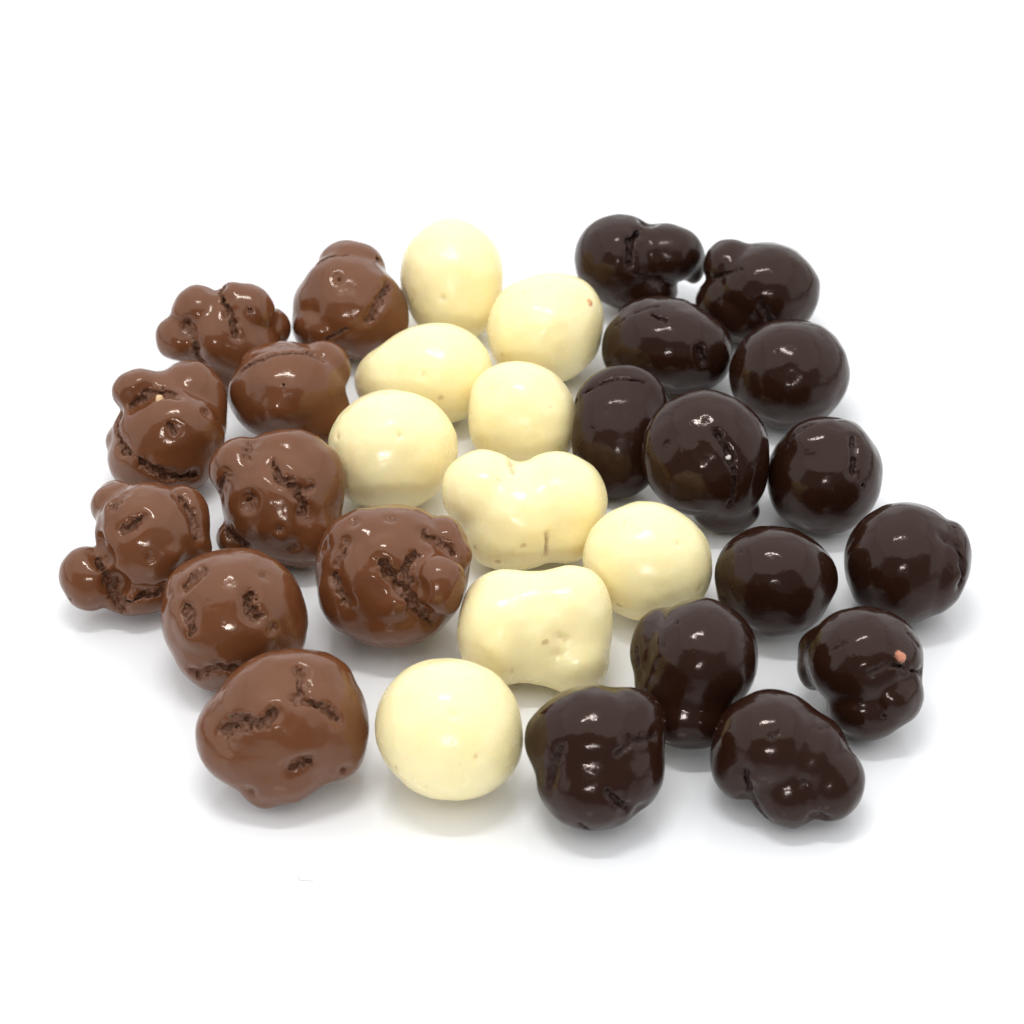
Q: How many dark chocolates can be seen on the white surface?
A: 13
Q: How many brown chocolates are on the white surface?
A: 9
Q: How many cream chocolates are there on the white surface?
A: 9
